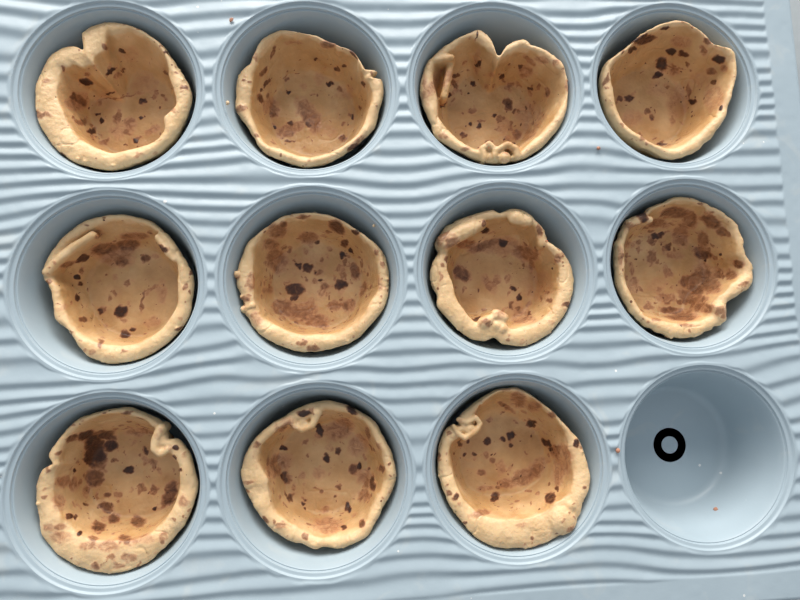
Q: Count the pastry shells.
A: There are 11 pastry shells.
